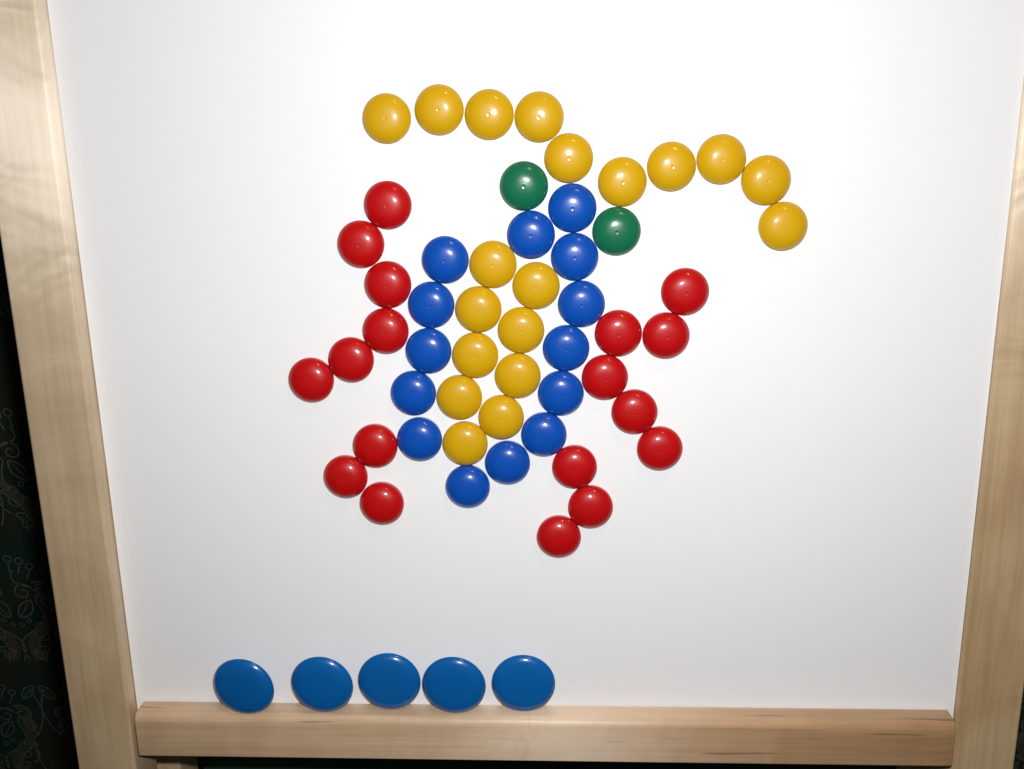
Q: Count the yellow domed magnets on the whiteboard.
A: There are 19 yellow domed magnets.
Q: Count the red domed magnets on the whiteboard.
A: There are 18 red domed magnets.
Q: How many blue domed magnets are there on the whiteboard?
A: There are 14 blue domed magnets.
